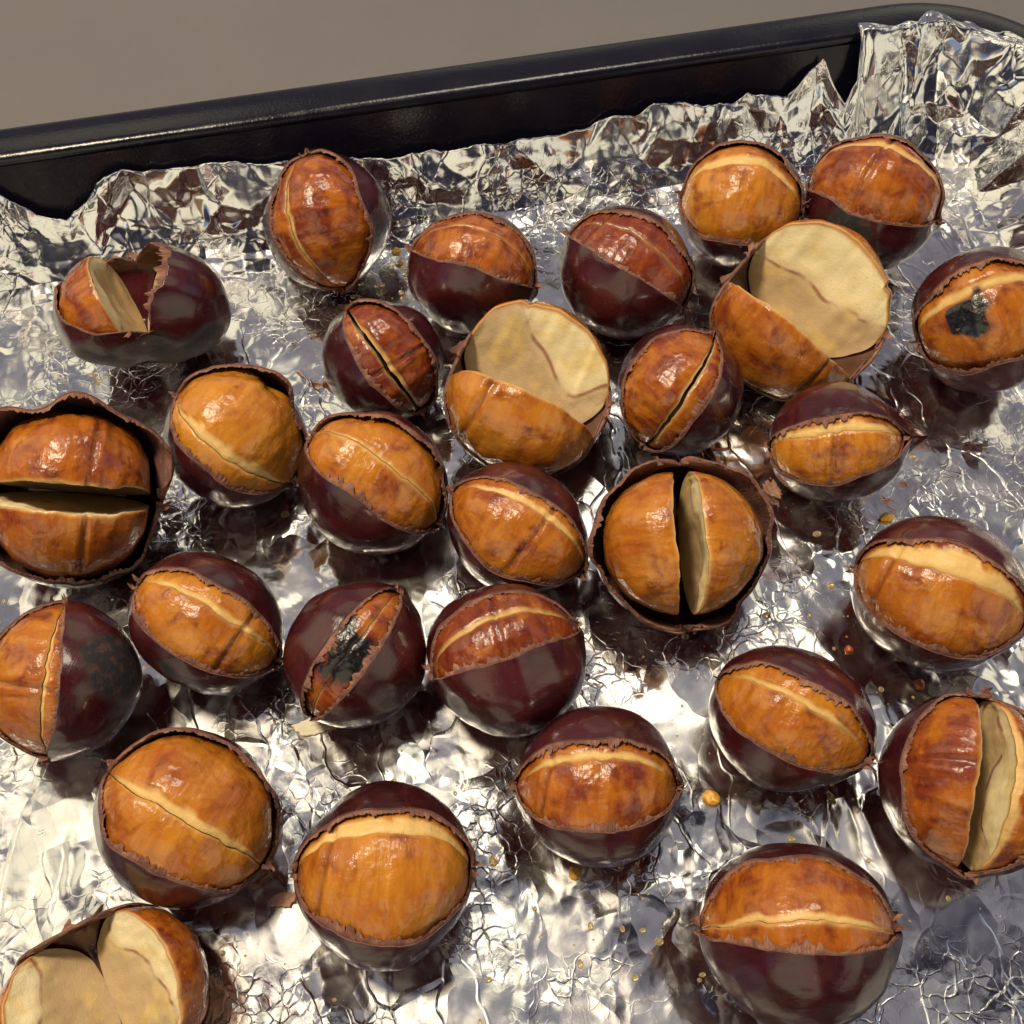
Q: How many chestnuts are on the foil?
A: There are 29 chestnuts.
